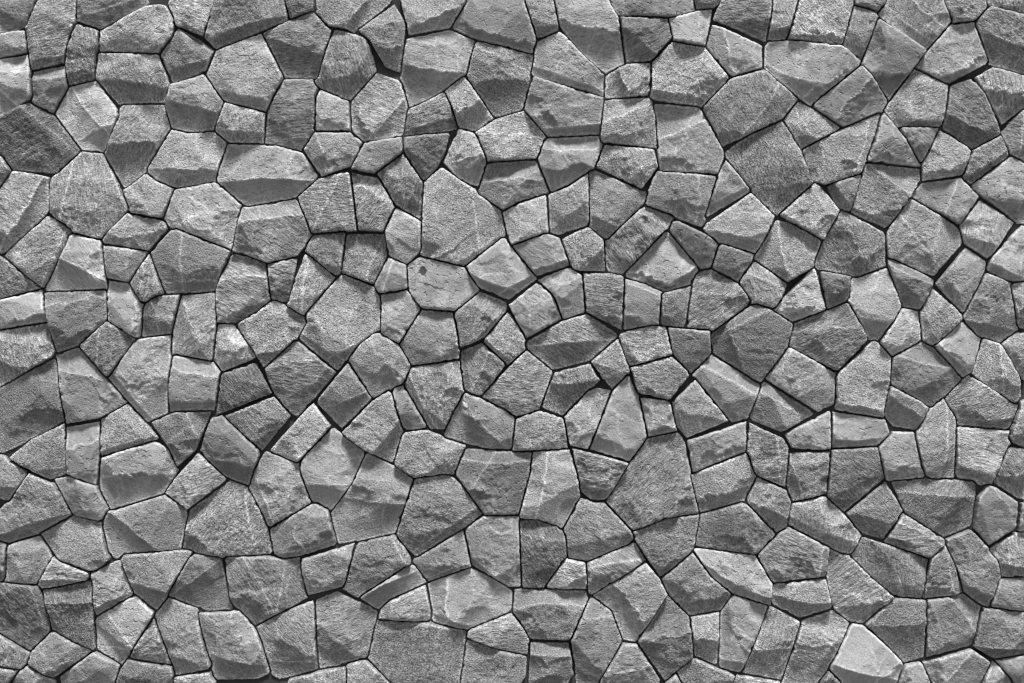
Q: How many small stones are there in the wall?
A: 165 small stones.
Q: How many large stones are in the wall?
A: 146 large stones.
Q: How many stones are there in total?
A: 311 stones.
